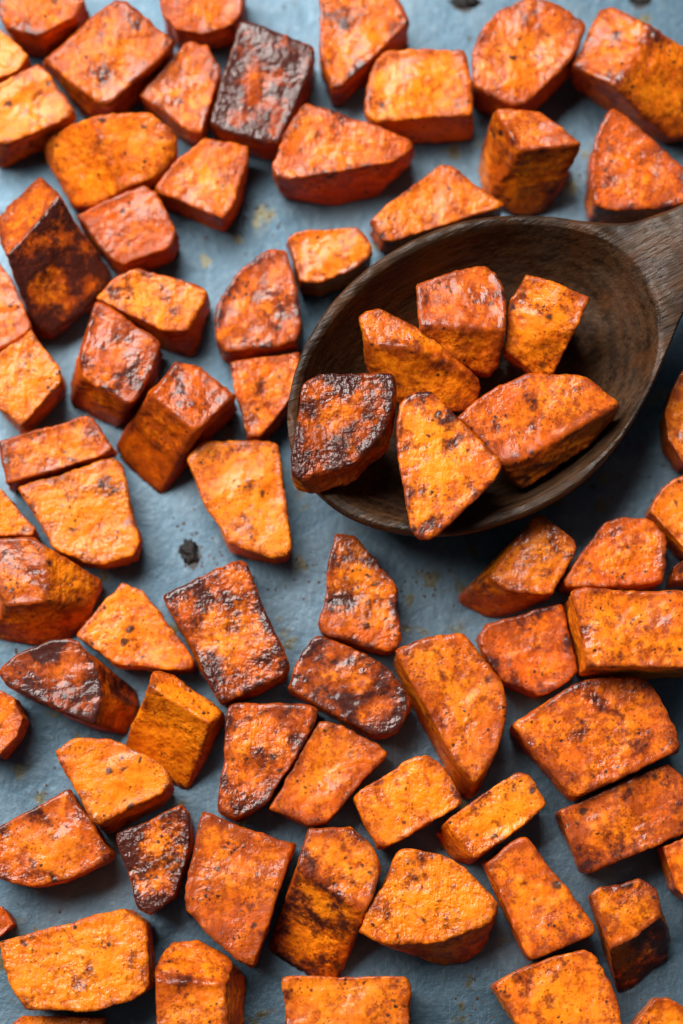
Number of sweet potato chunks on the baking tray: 75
